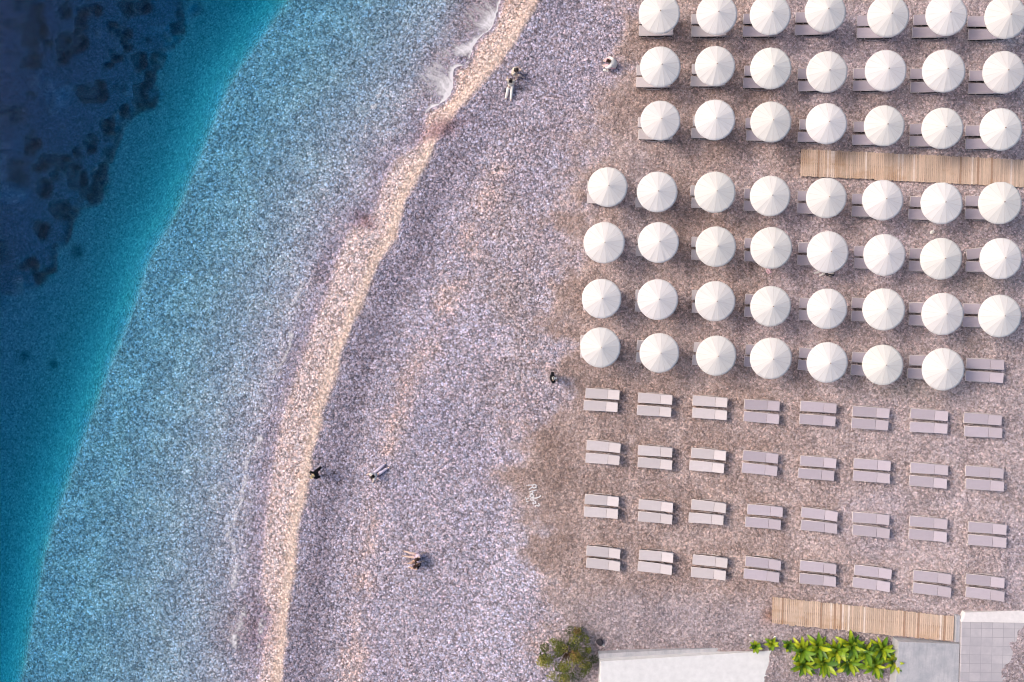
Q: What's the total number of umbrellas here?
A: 52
